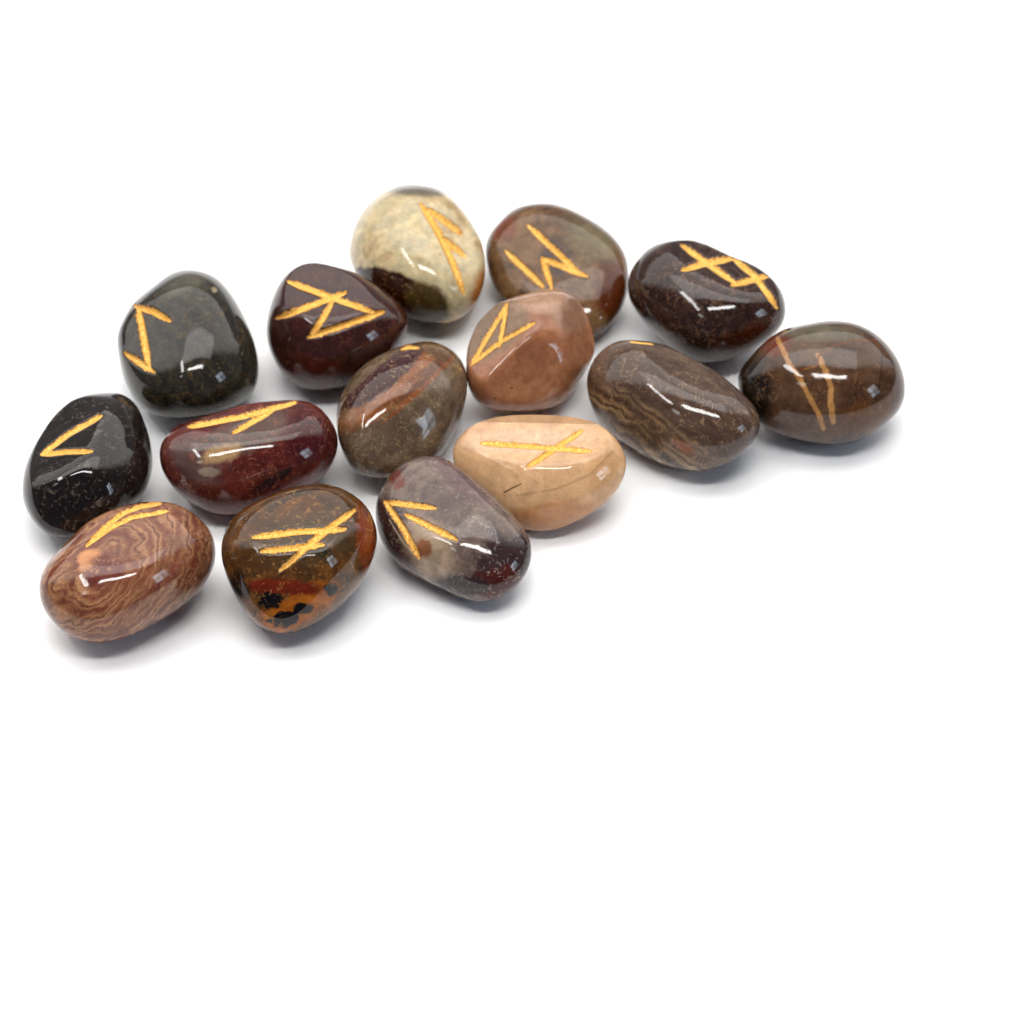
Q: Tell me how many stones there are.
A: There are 15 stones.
